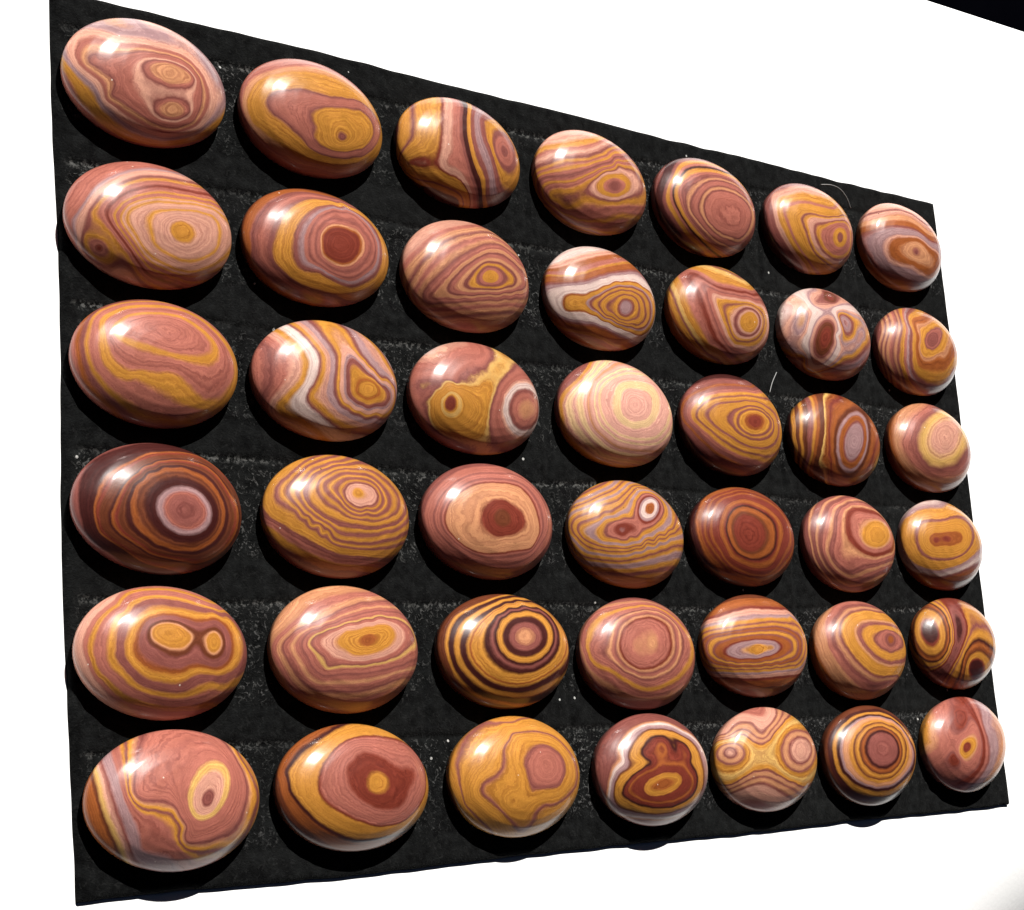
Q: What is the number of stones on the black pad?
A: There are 42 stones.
